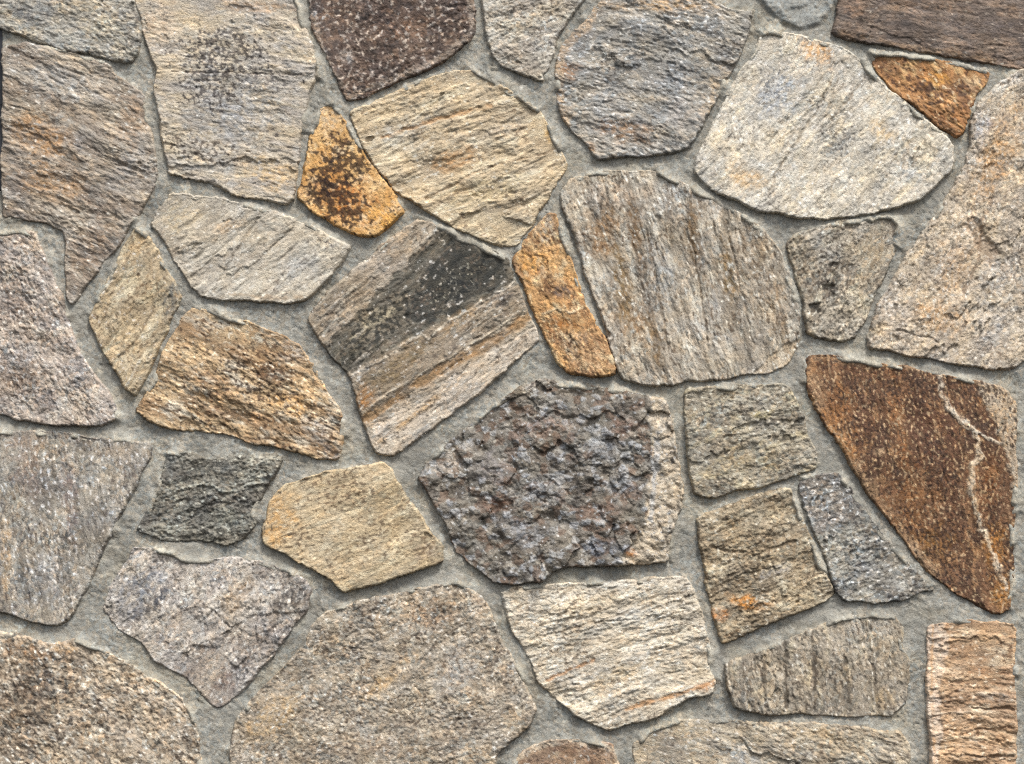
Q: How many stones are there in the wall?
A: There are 36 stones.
